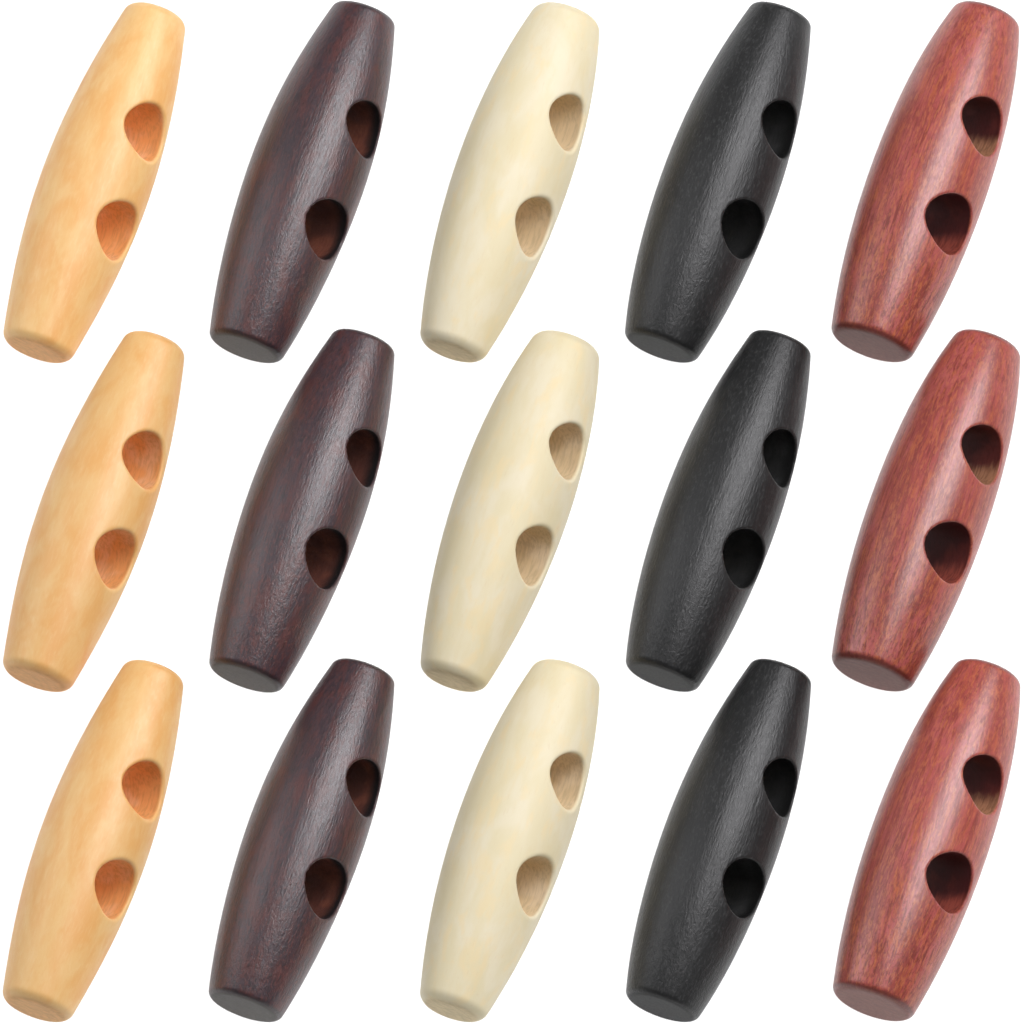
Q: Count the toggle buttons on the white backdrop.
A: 15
